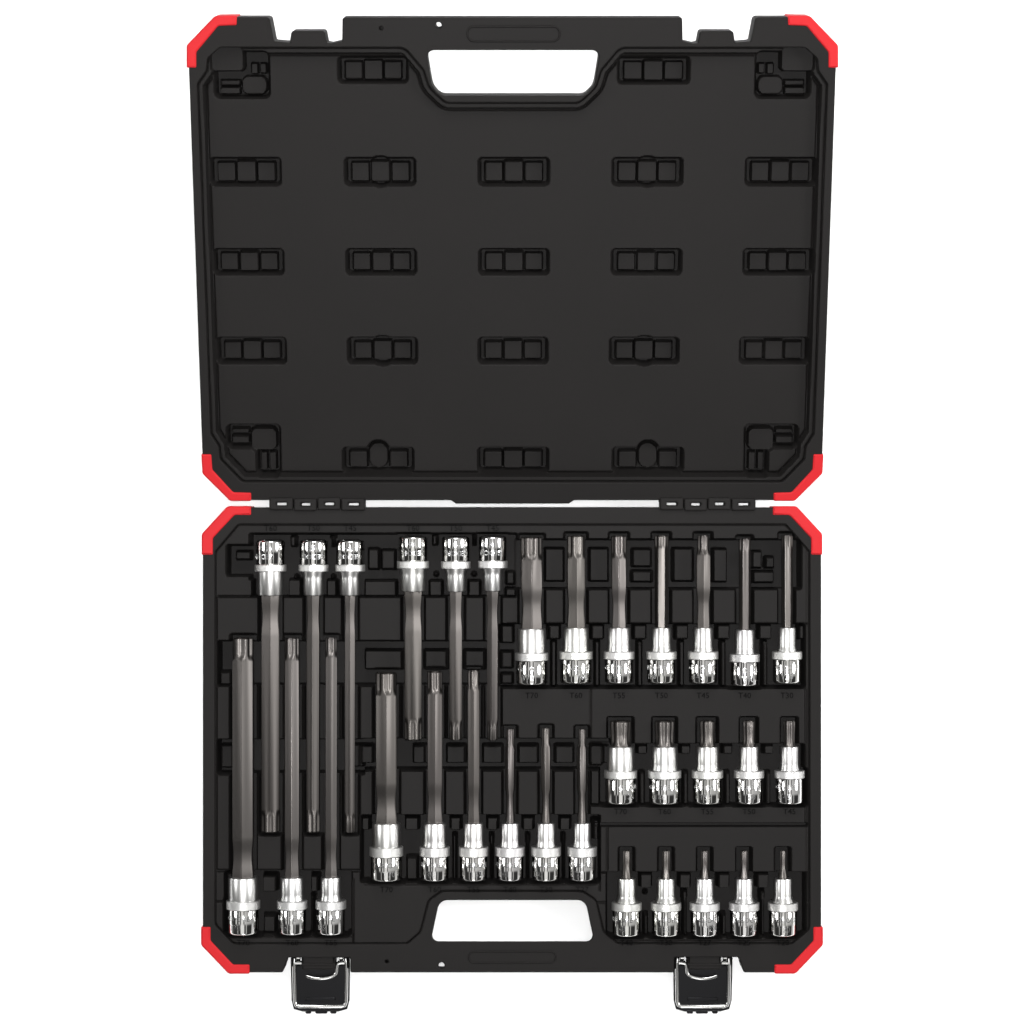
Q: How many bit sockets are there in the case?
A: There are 32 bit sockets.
